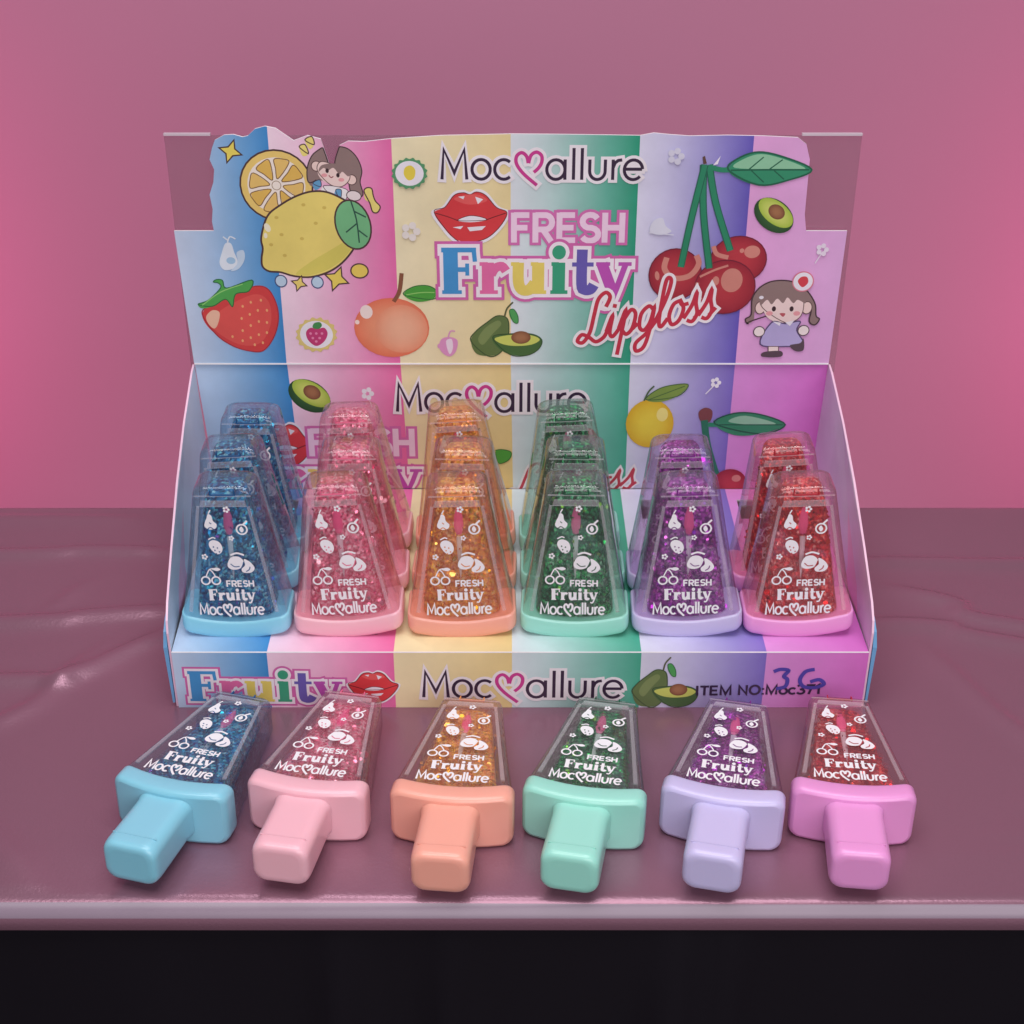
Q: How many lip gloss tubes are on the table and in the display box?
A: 22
